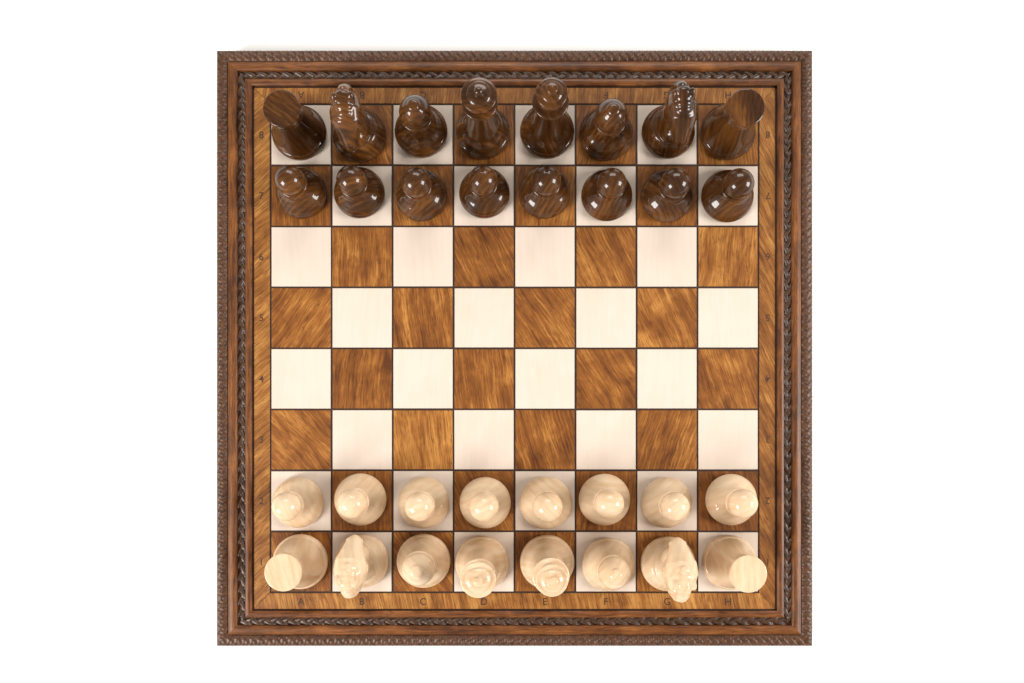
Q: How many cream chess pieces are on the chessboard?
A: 16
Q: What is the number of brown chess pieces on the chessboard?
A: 16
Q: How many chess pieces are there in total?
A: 32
